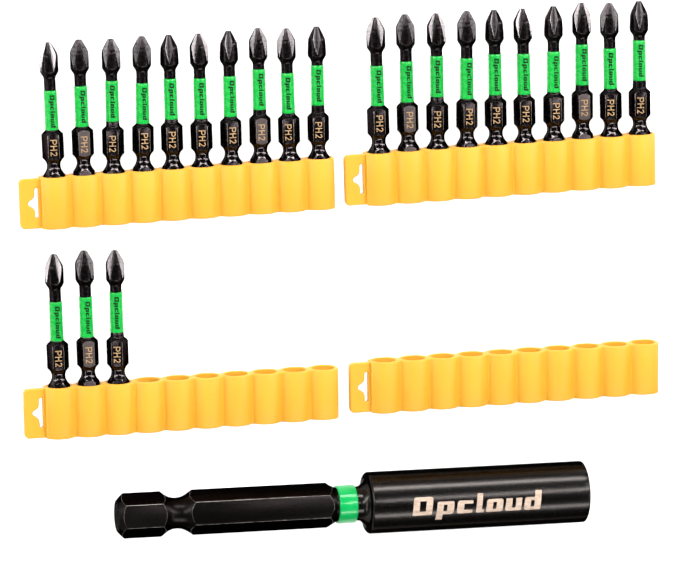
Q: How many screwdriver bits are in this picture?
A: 23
